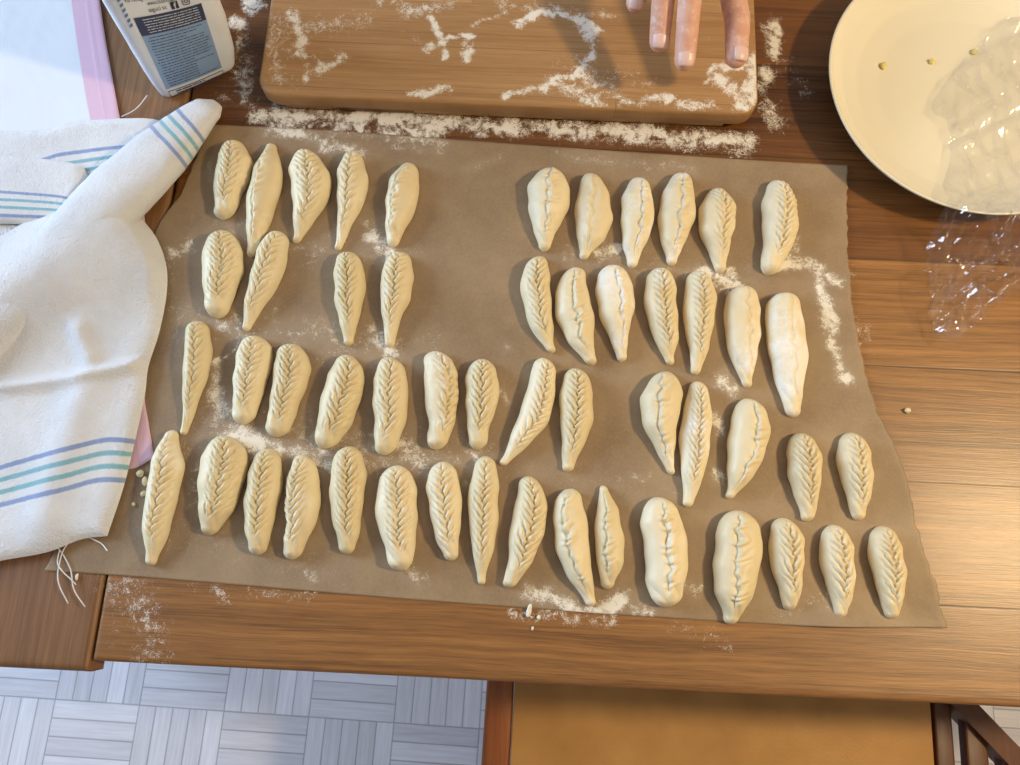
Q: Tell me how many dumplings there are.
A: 52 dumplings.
